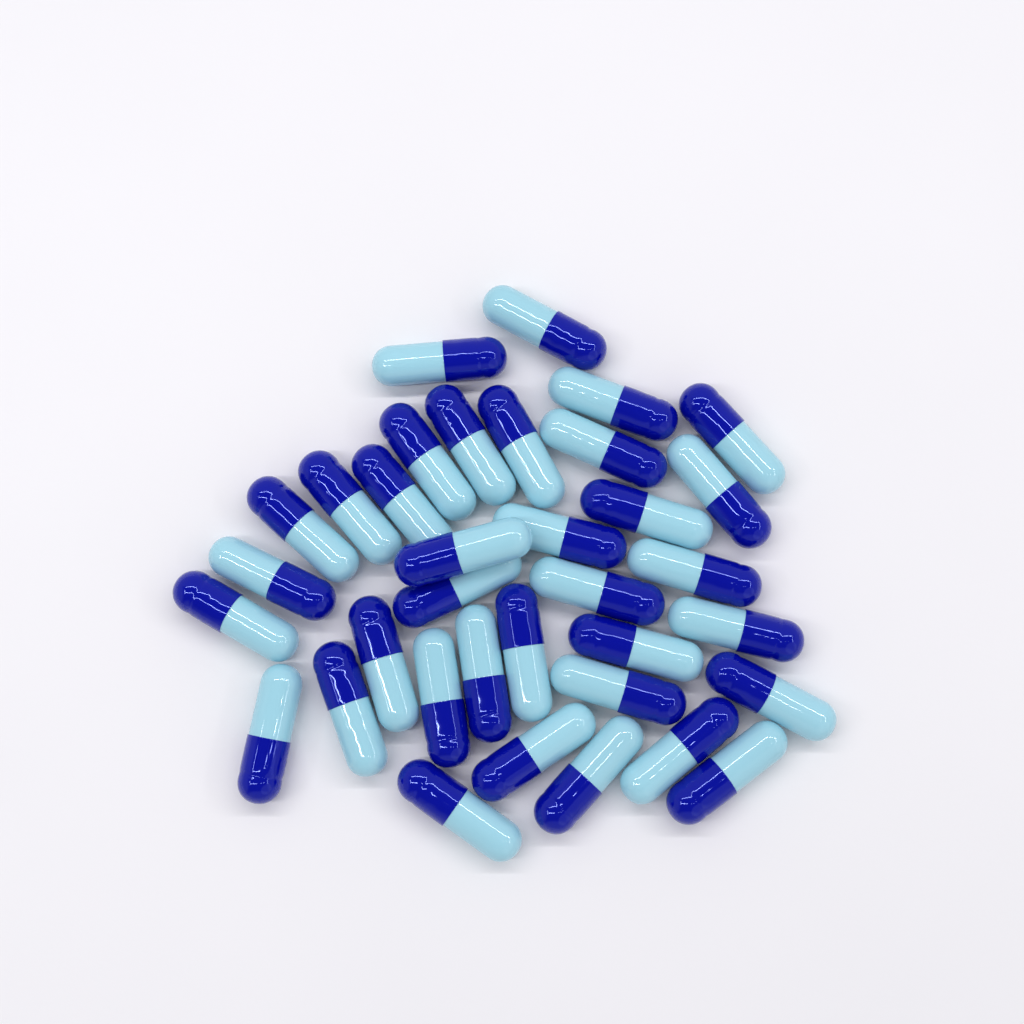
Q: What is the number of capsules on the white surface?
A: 35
